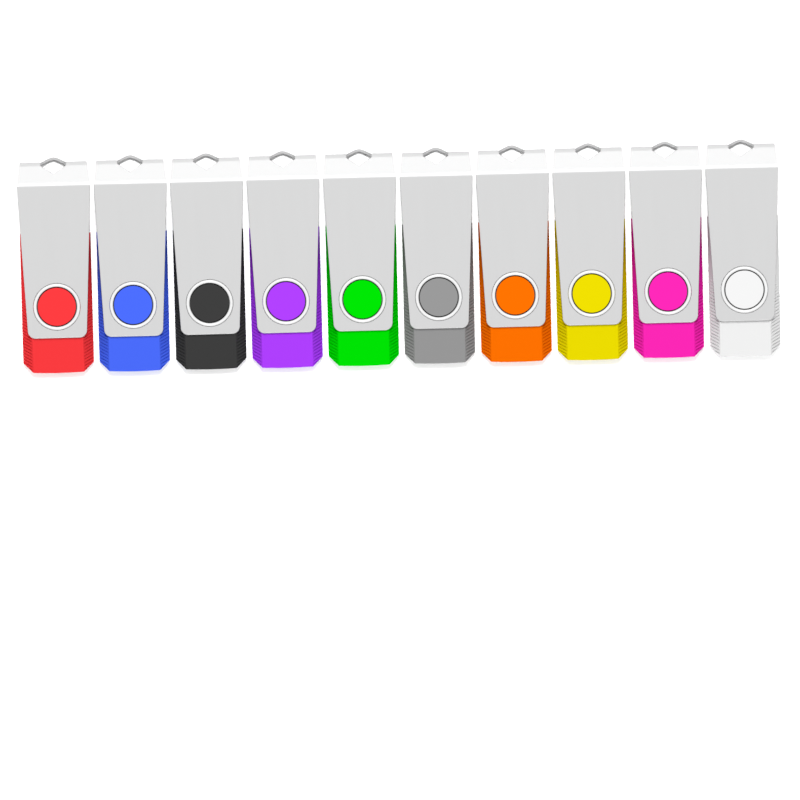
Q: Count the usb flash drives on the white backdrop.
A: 10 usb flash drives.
